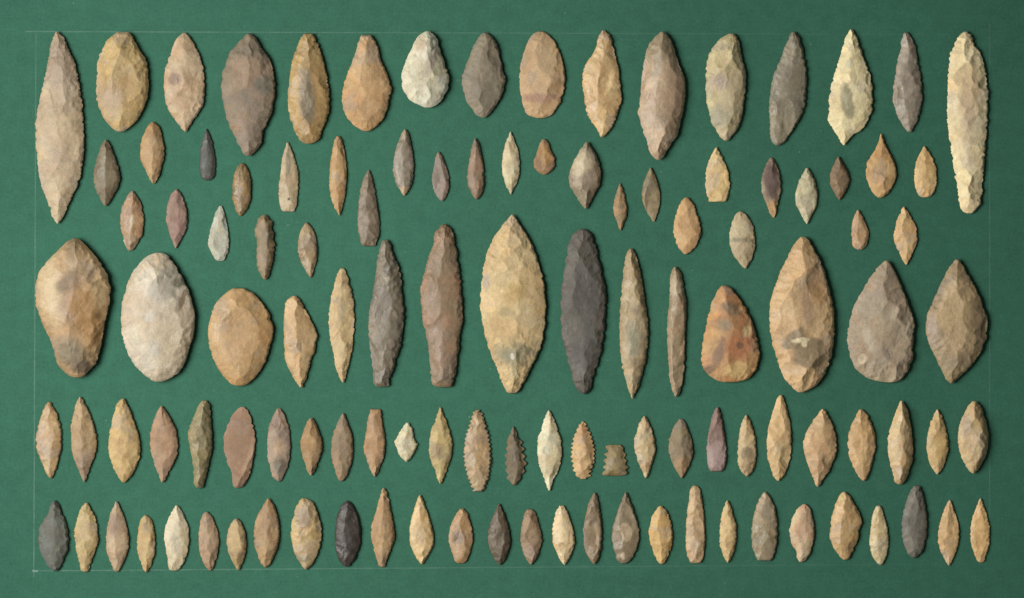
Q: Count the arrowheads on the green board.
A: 116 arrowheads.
